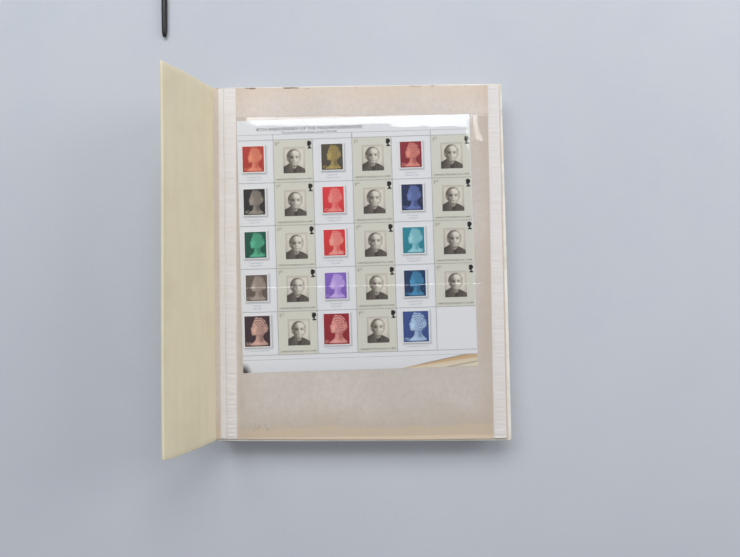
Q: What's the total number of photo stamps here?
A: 14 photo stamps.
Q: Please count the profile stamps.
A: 15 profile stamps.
